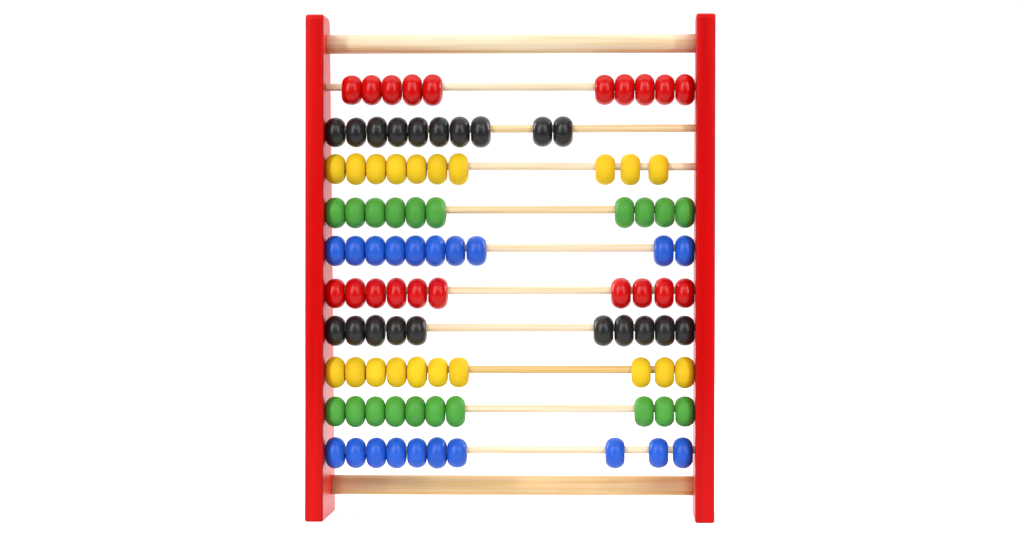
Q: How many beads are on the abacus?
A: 100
